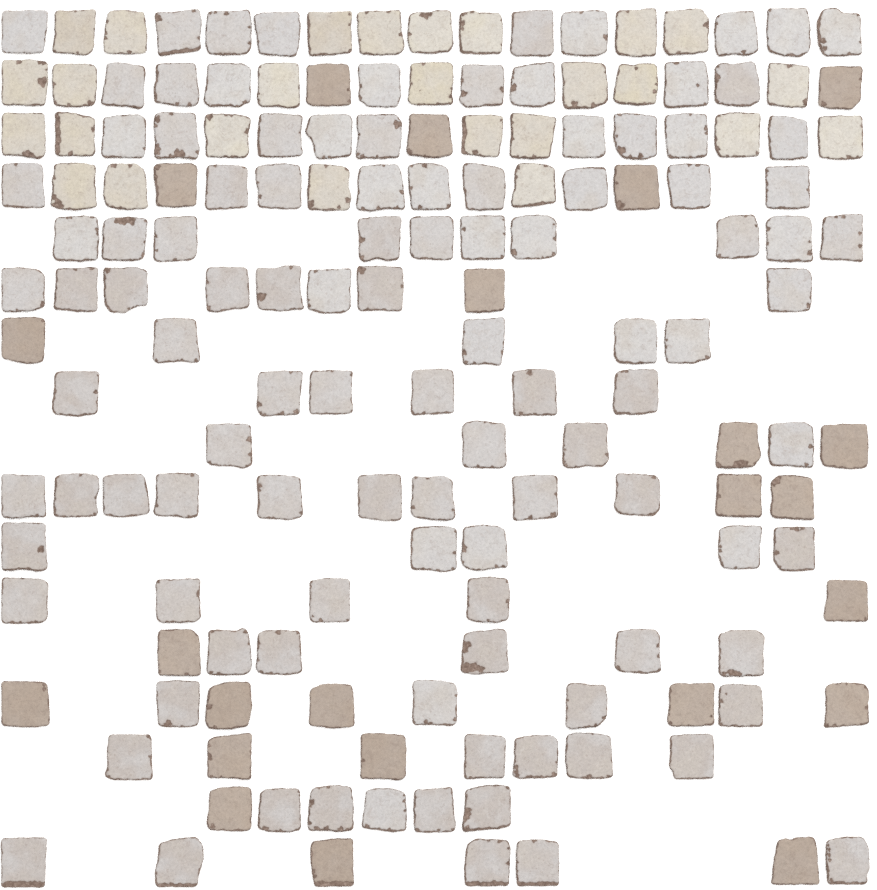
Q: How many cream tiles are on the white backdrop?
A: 26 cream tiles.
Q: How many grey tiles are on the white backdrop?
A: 109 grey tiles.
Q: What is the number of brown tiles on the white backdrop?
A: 23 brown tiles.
